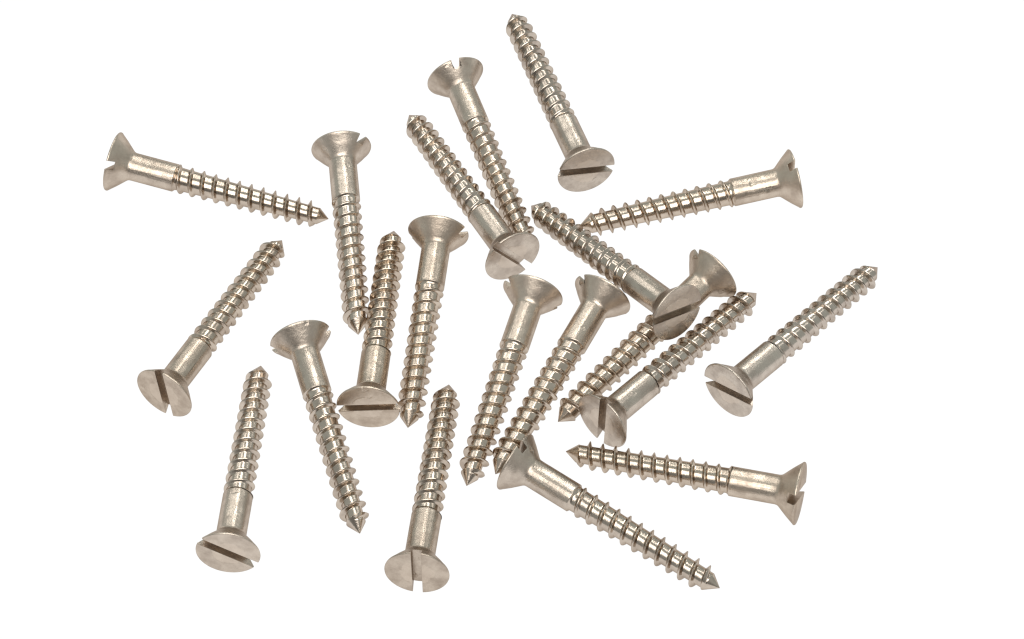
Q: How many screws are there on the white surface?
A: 20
